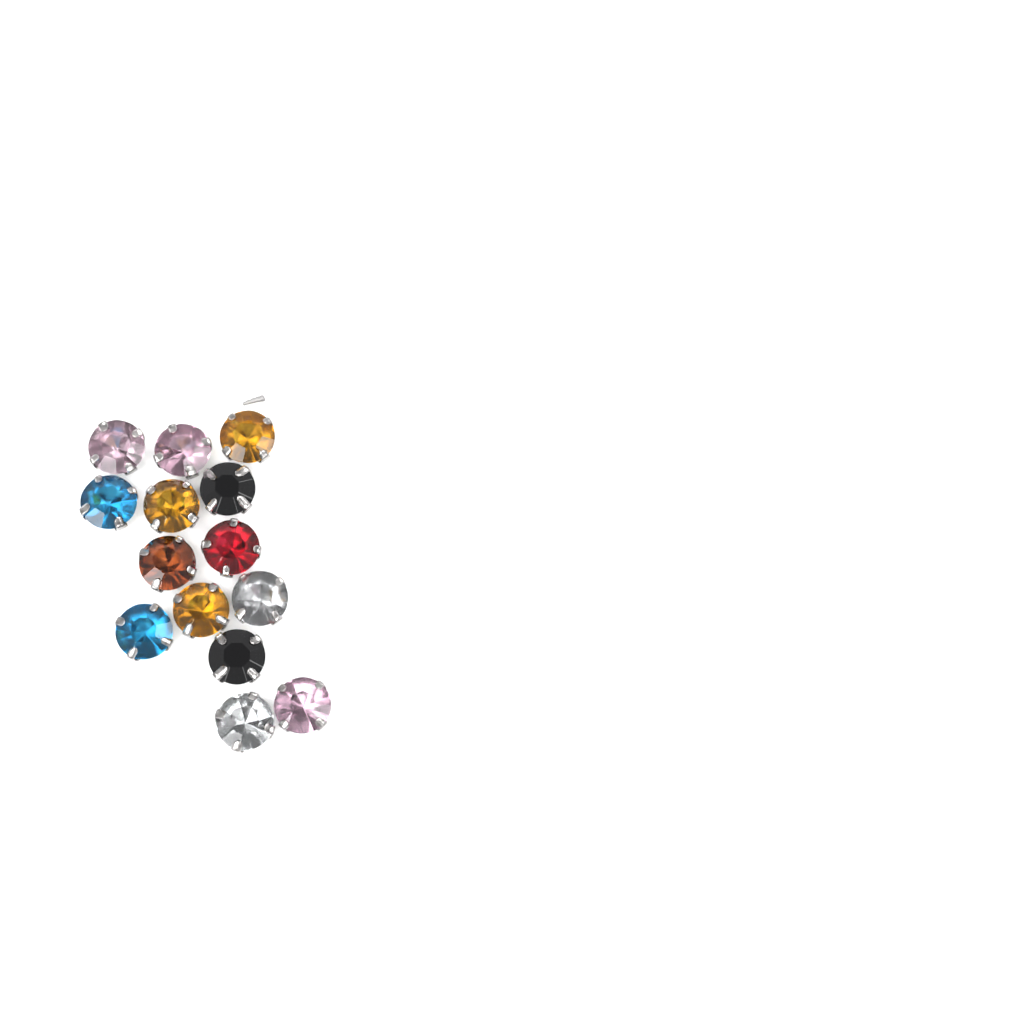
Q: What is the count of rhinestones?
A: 14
